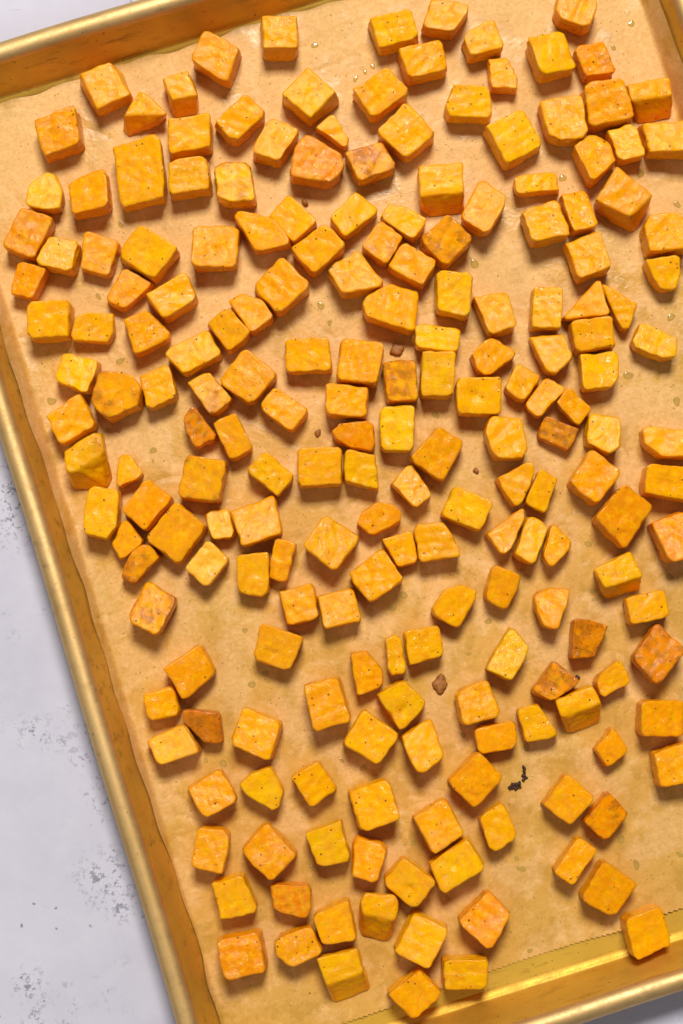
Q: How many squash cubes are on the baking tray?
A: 200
